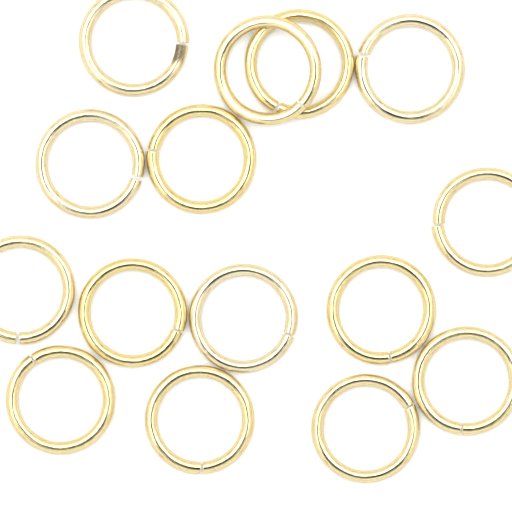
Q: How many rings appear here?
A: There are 15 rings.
